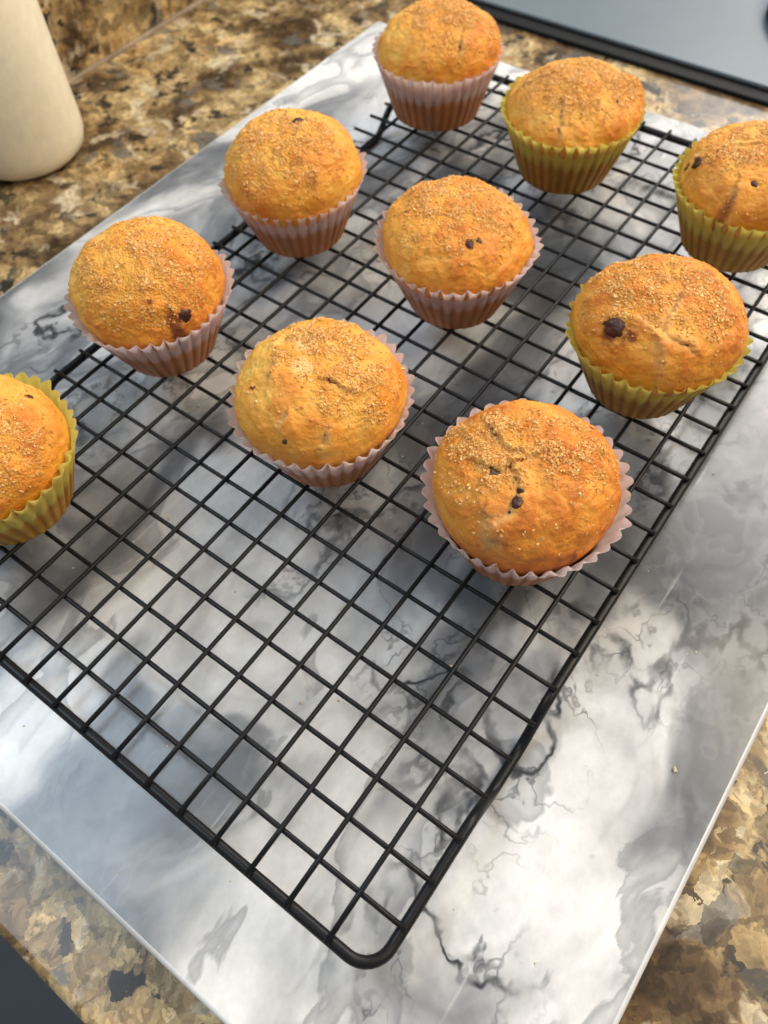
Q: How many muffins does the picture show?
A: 10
